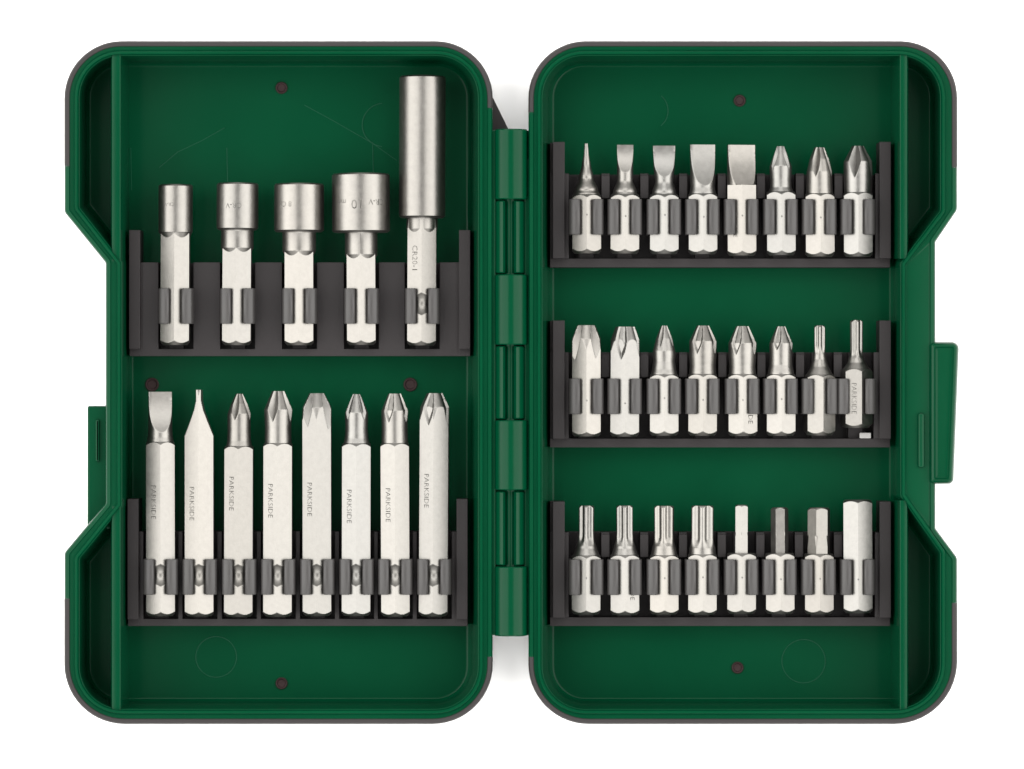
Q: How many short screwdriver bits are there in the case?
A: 24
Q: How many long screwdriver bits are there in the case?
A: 8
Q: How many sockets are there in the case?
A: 5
